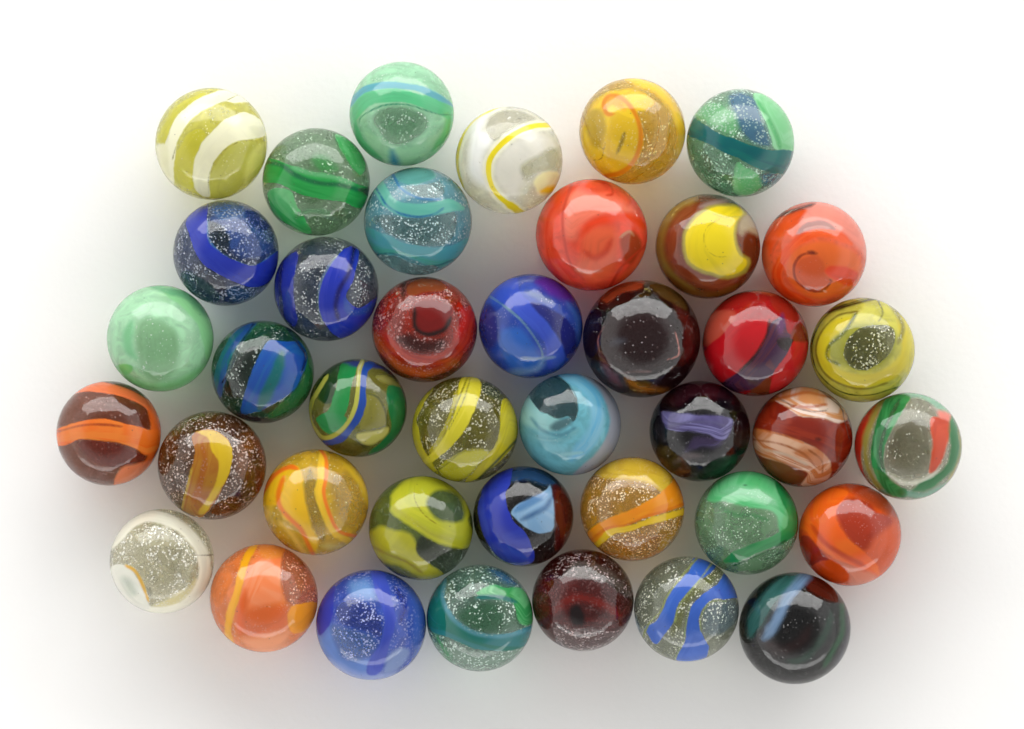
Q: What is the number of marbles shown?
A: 40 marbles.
